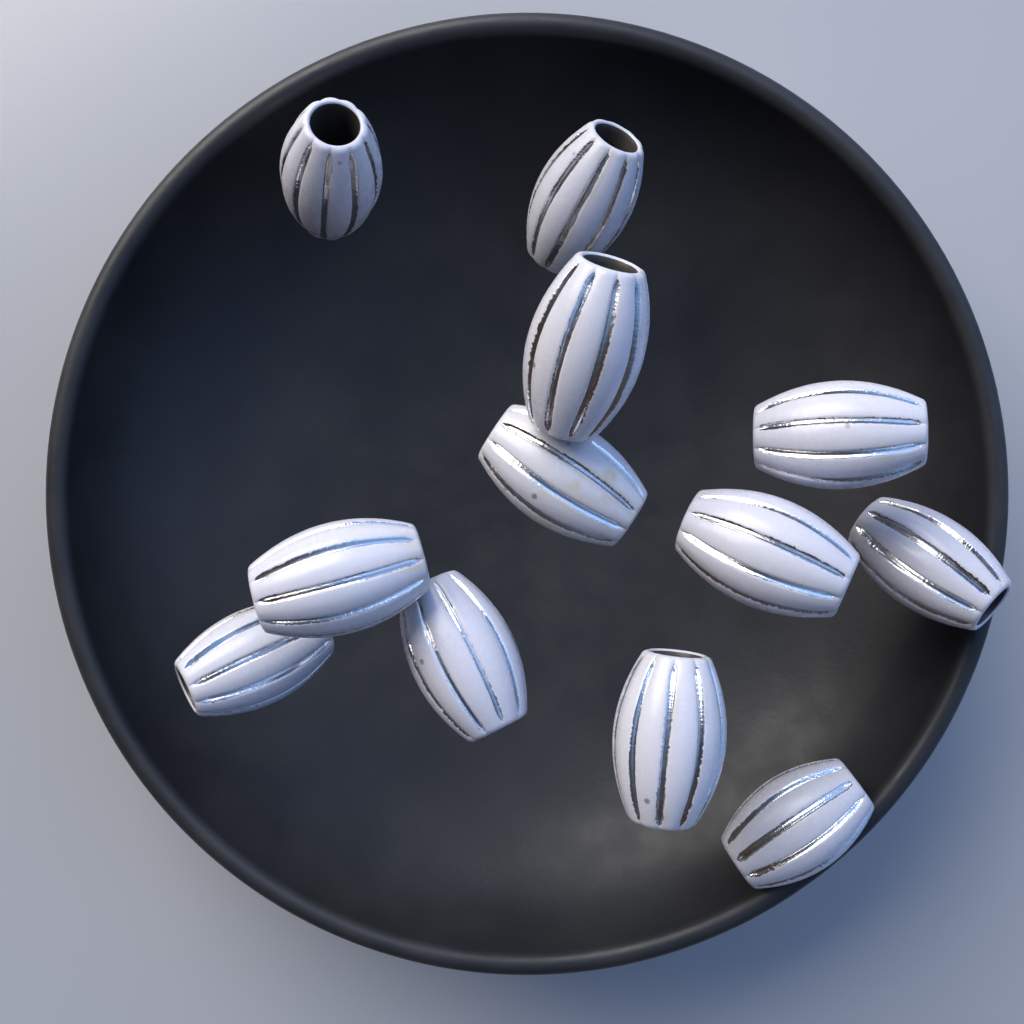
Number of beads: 12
